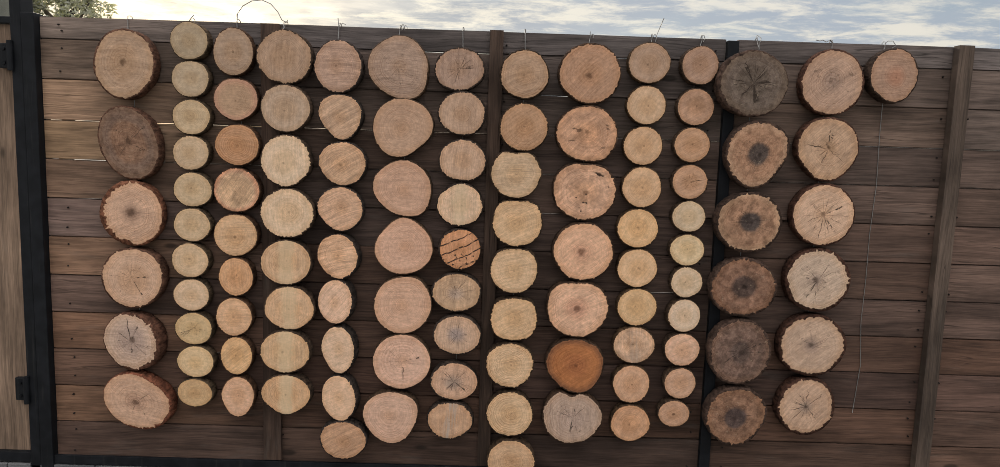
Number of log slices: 109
